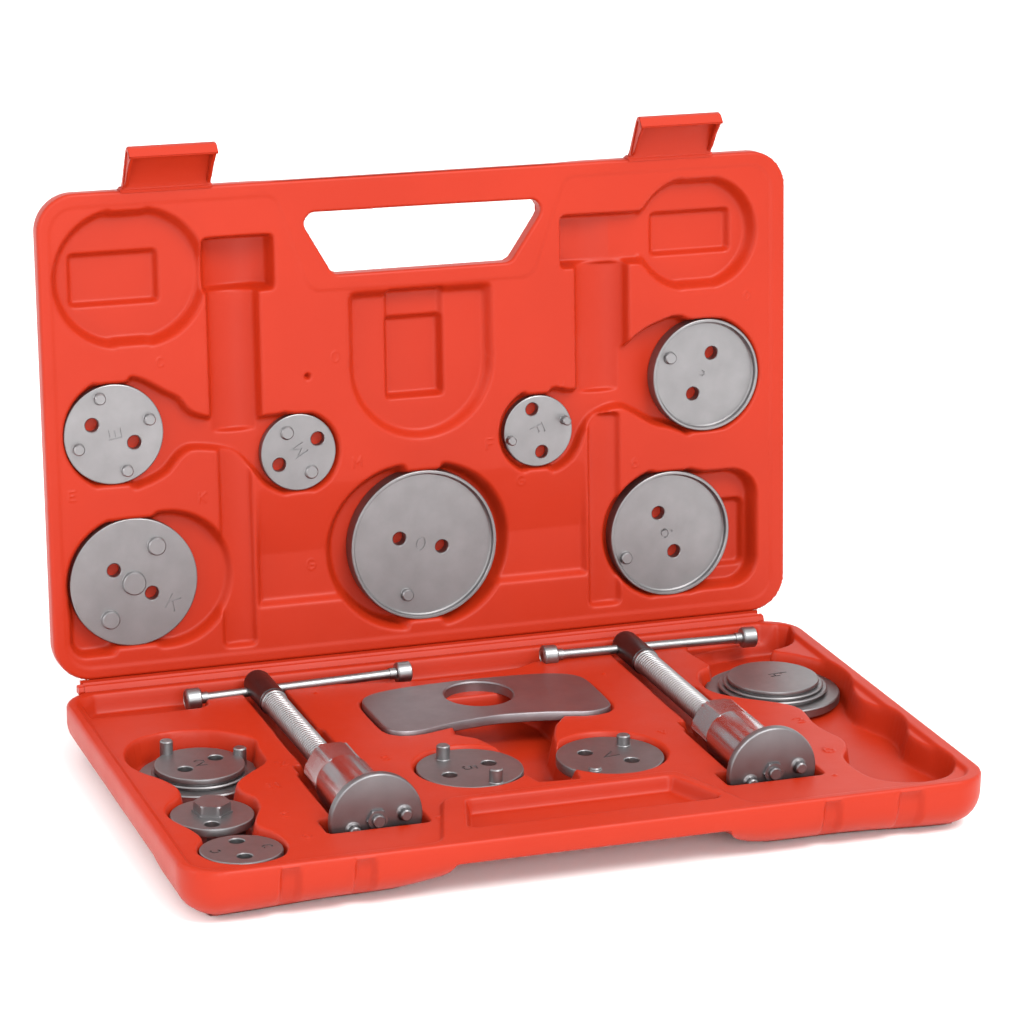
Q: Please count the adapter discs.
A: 13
